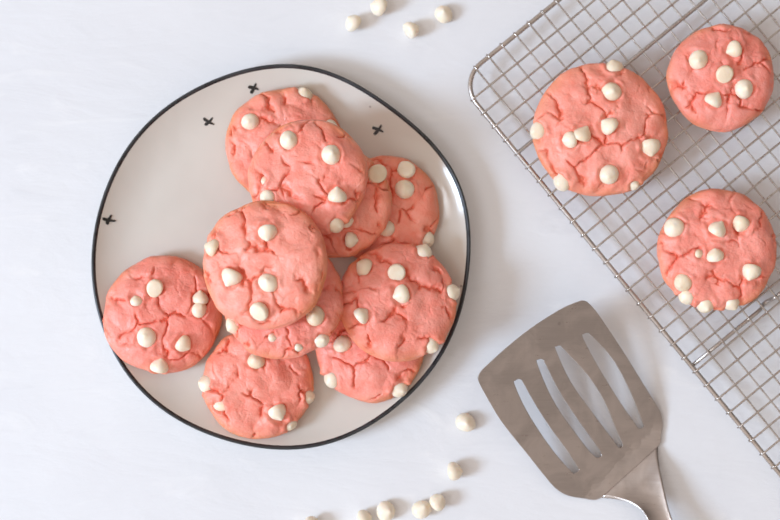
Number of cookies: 13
